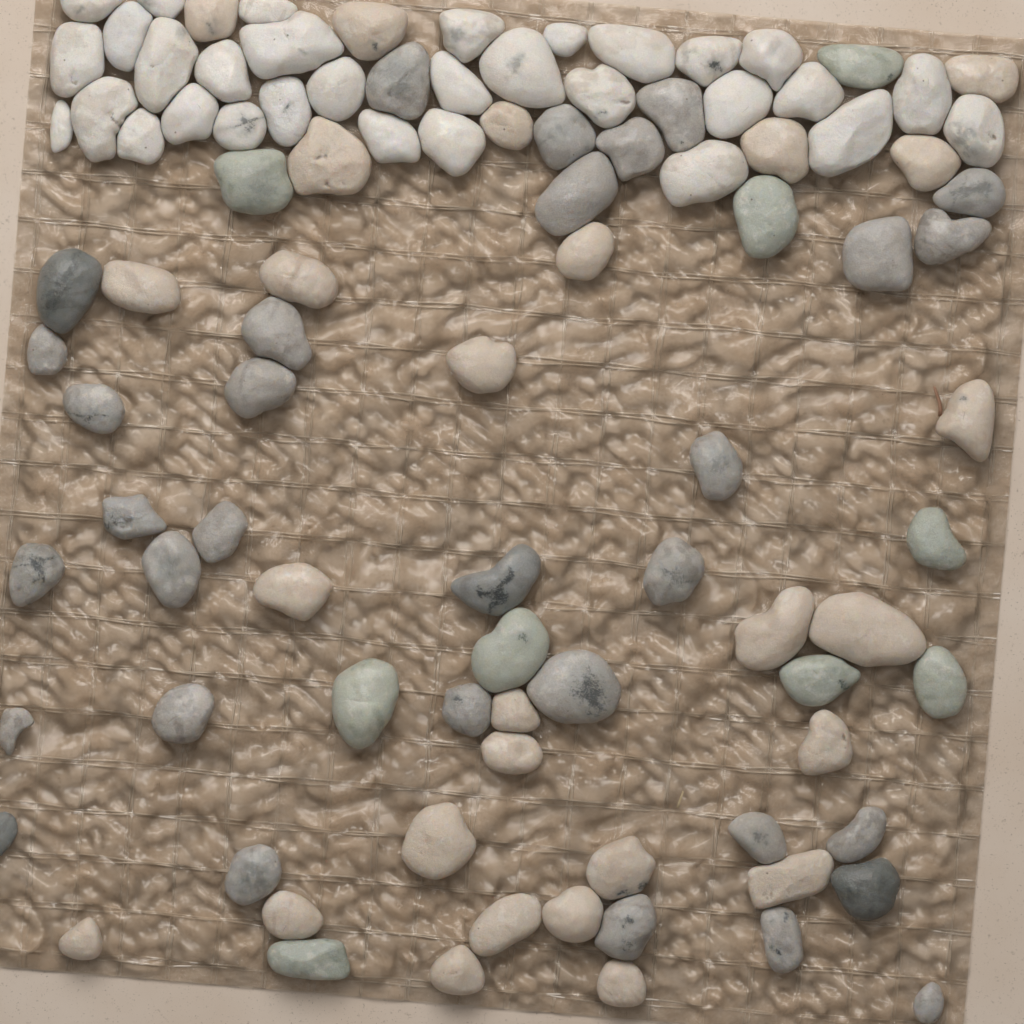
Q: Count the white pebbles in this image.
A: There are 31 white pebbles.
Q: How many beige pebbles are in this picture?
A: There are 27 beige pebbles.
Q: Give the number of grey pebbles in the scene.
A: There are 32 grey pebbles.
